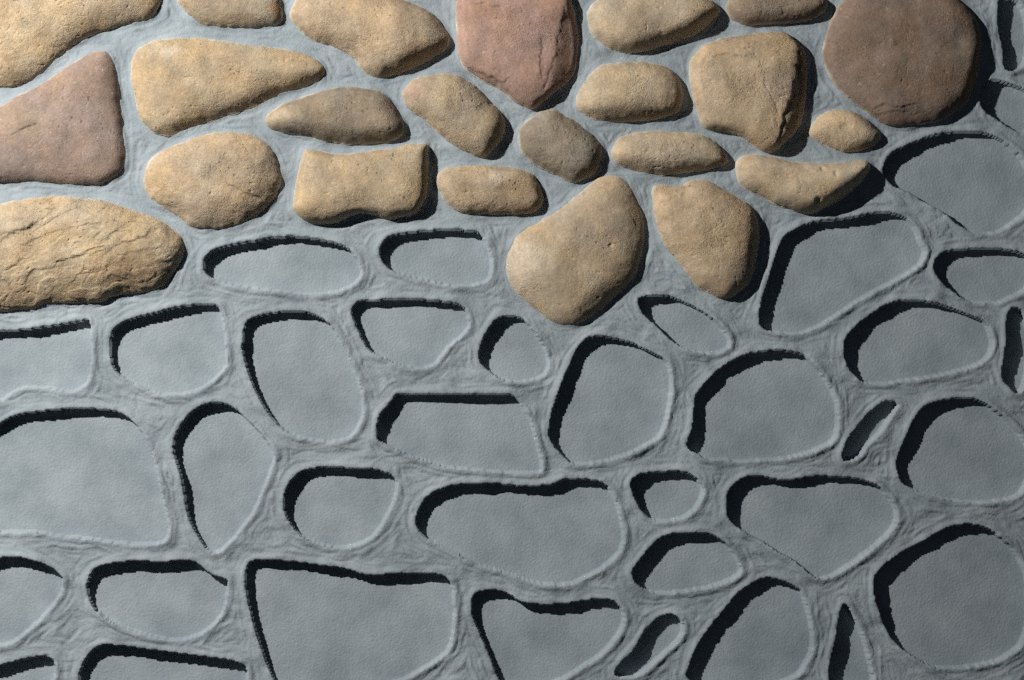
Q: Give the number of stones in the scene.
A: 23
